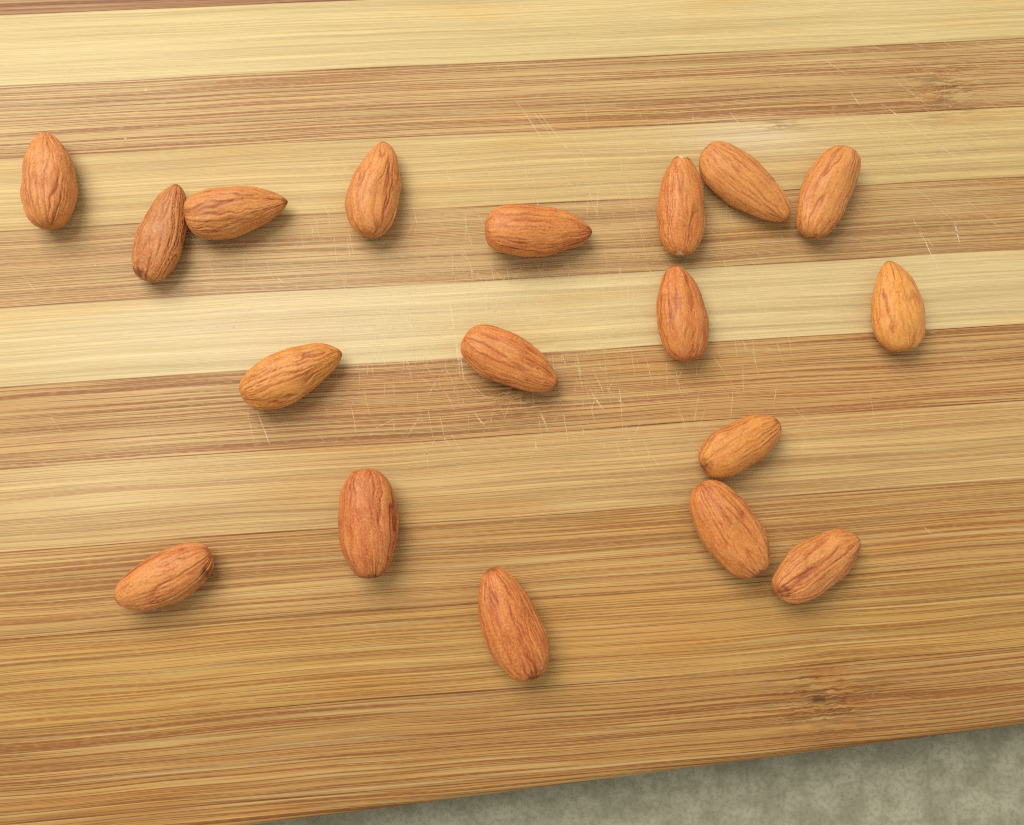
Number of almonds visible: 18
